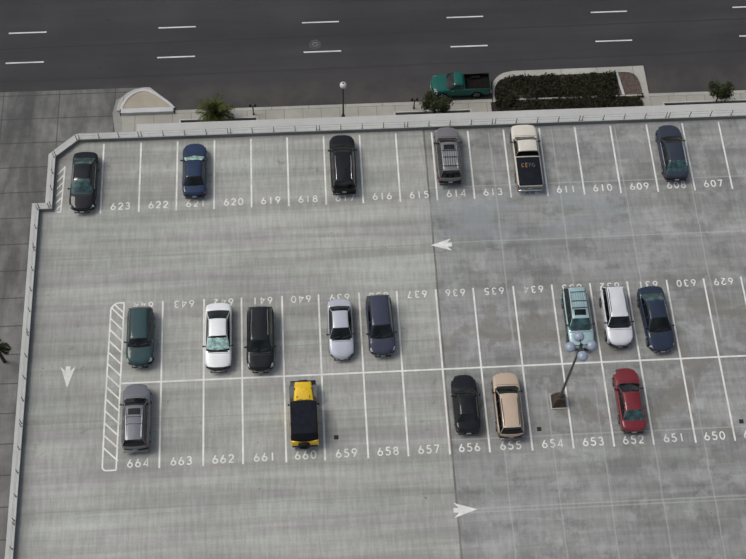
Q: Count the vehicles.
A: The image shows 20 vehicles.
